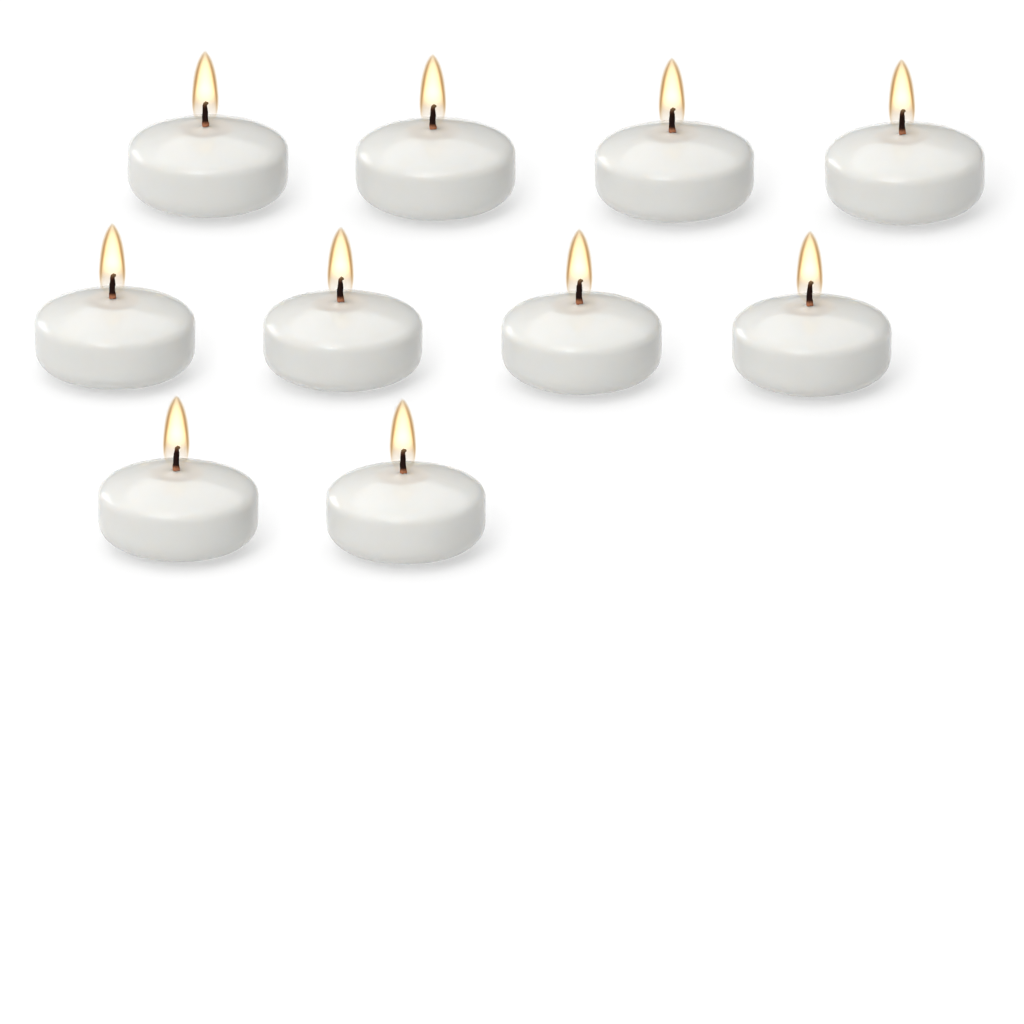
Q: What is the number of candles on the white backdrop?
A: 10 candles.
